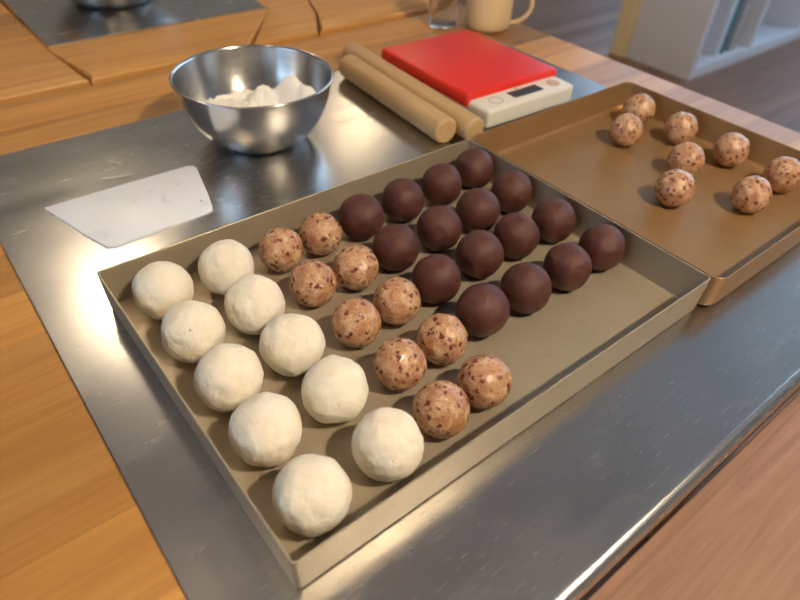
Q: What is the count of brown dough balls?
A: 16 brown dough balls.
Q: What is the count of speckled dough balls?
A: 18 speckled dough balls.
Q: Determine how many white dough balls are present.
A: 10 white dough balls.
